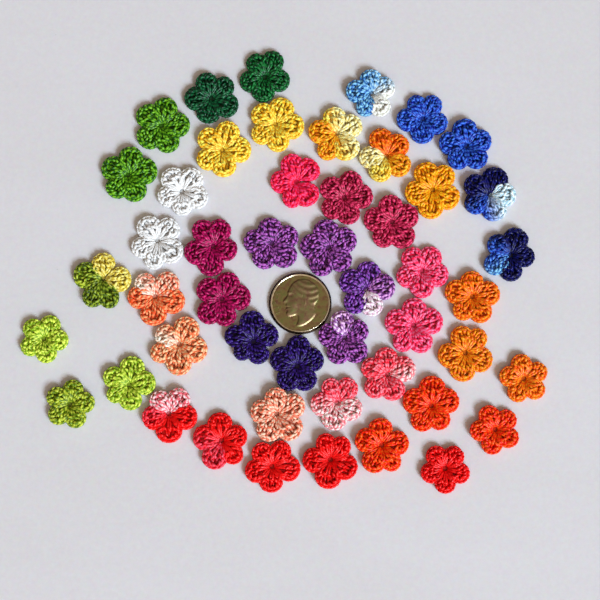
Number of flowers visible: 49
